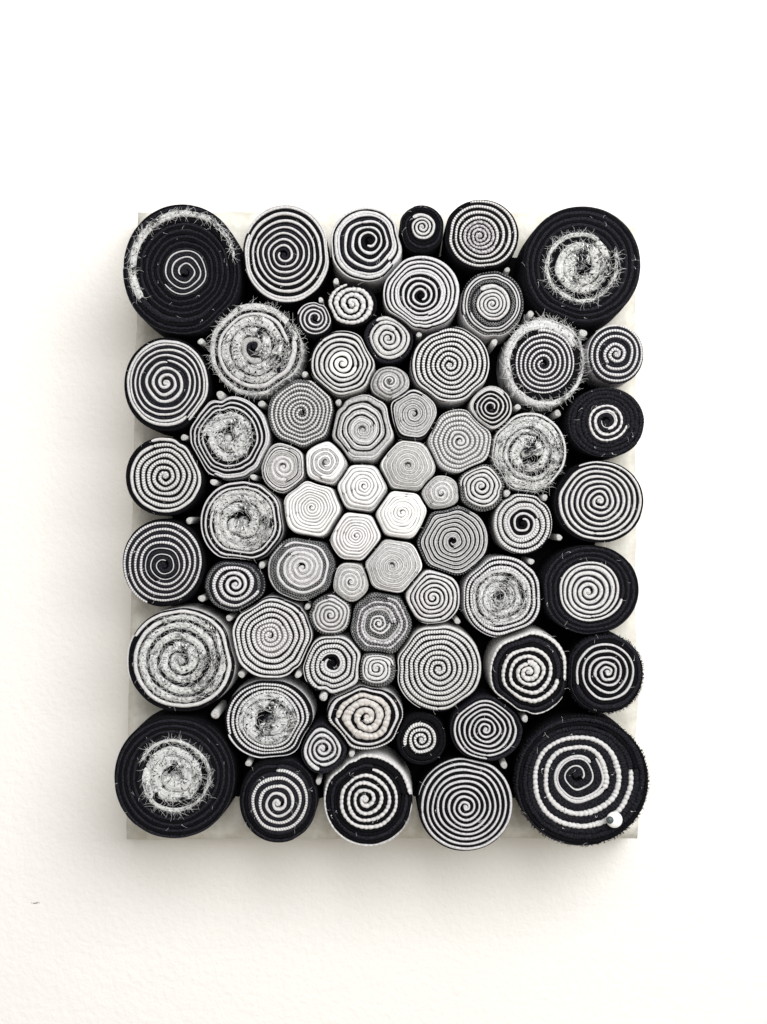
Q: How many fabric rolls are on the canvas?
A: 67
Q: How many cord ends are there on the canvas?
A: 36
